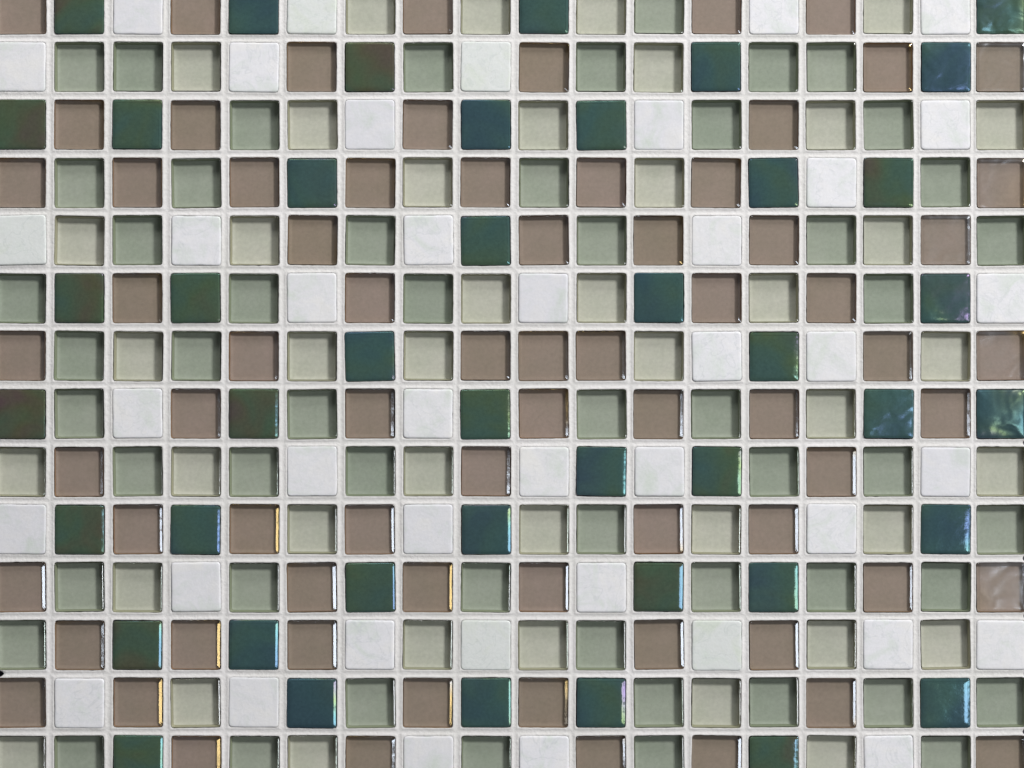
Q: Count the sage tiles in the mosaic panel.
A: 96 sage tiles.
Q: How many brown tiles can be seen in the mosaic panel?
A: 72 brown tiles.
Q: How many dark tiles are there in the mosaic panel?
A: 43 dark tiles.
